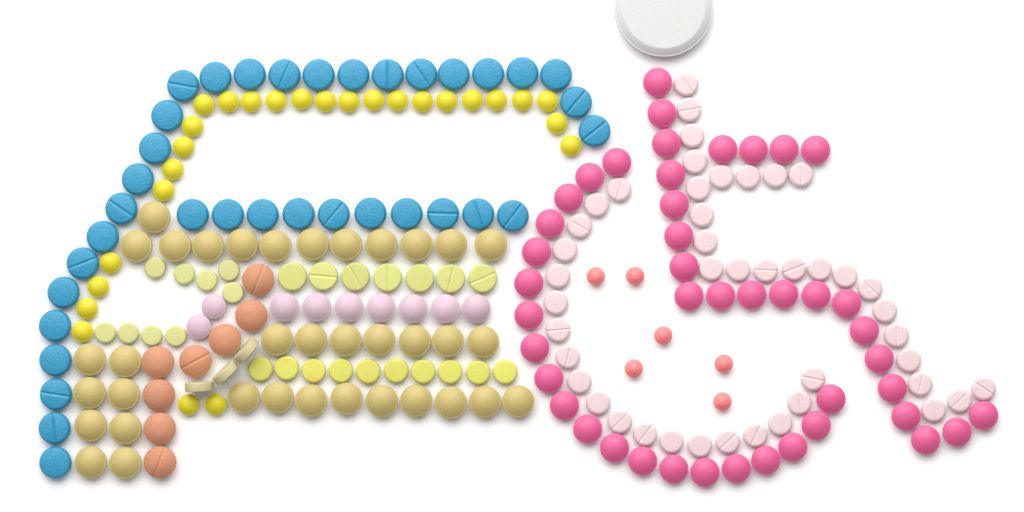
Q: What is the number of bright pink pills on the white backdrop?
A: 44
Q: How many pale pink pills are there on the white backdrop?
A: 44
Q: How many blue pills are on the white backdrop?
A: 36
